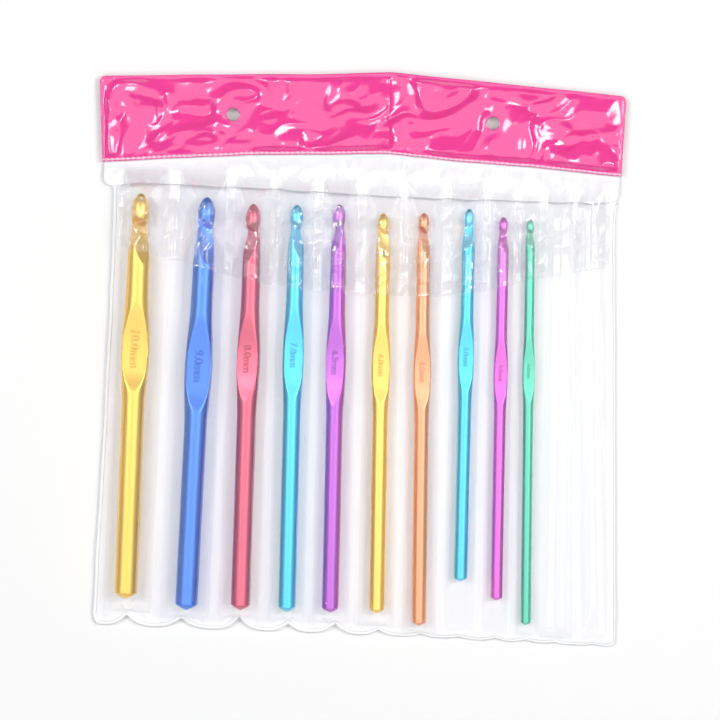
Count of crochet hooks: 10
